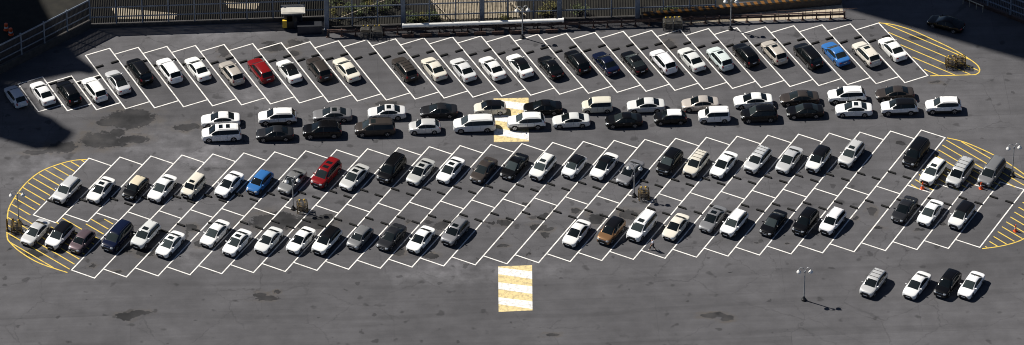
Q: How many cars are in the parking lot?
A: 123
